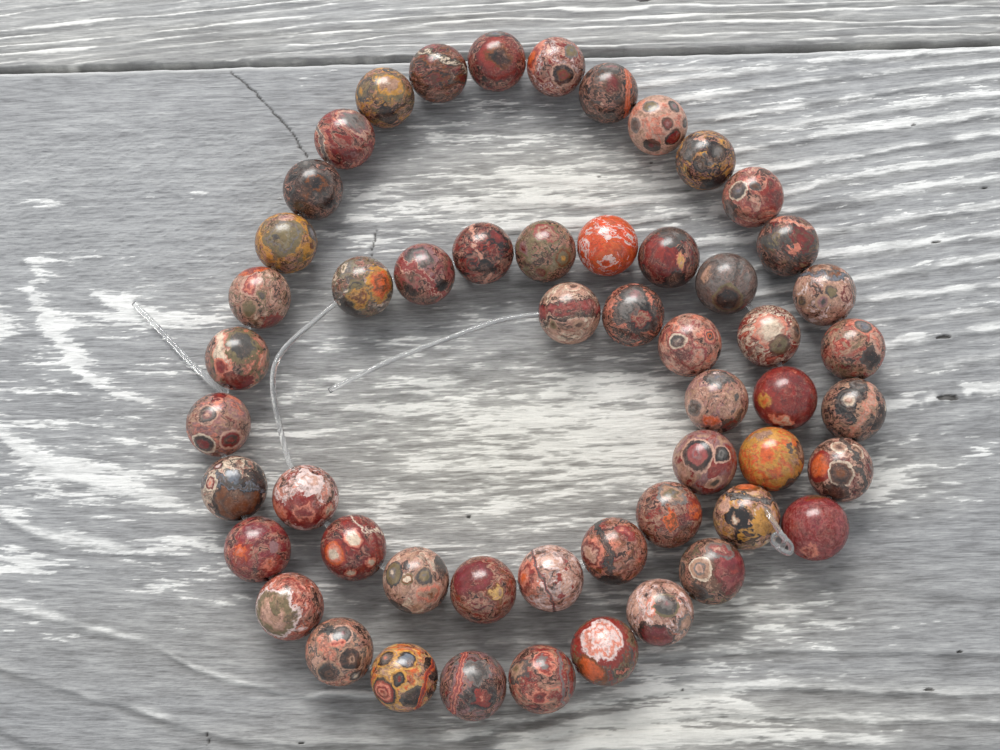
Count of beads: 53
